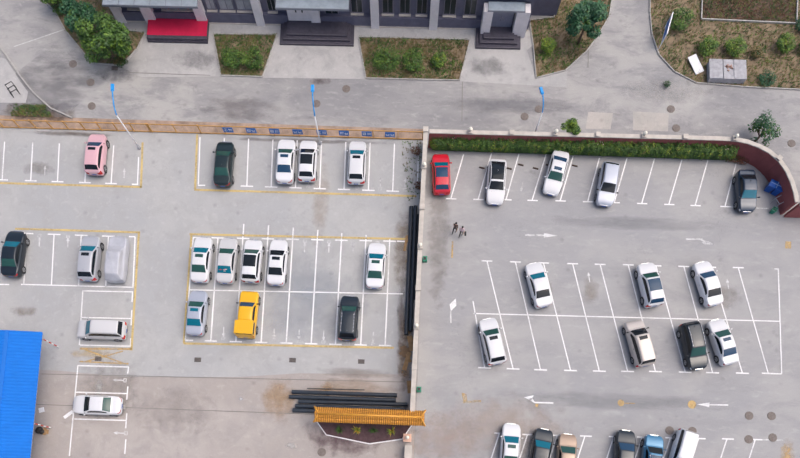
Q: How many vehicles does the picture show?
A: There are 36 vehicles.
